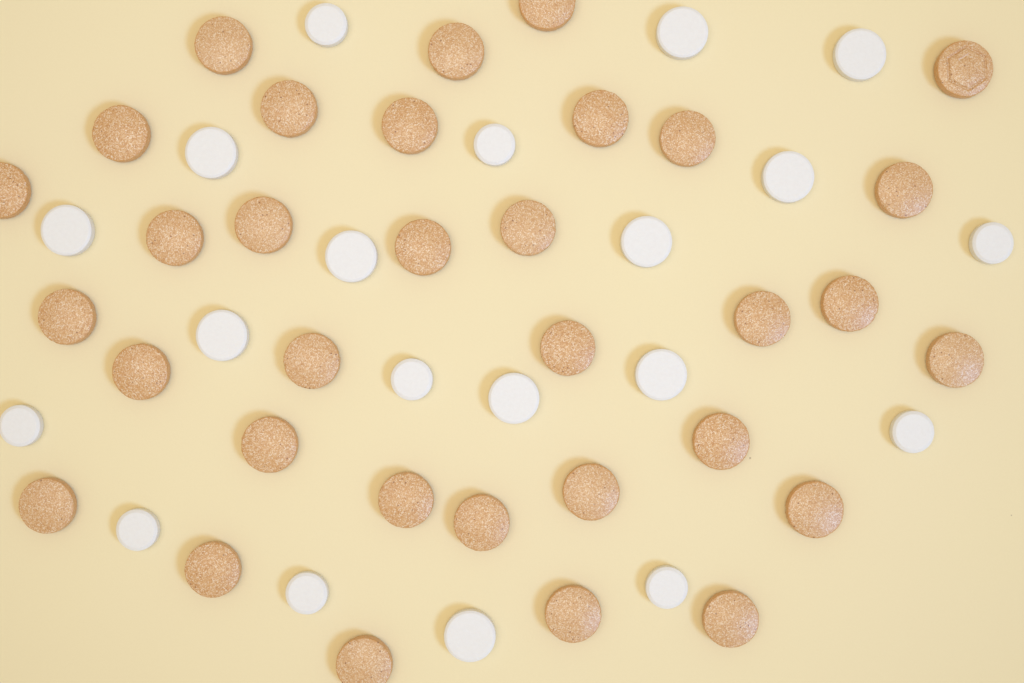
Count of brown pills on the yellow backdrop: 33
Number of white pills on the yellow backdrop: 20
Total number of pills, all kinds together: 53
